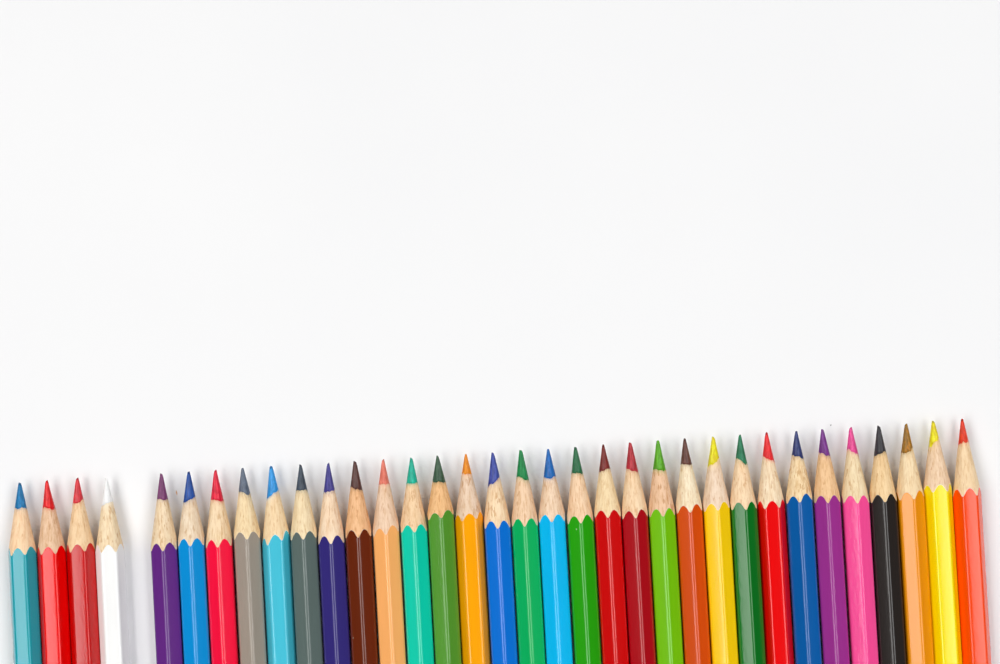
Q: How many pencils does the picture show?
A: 34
